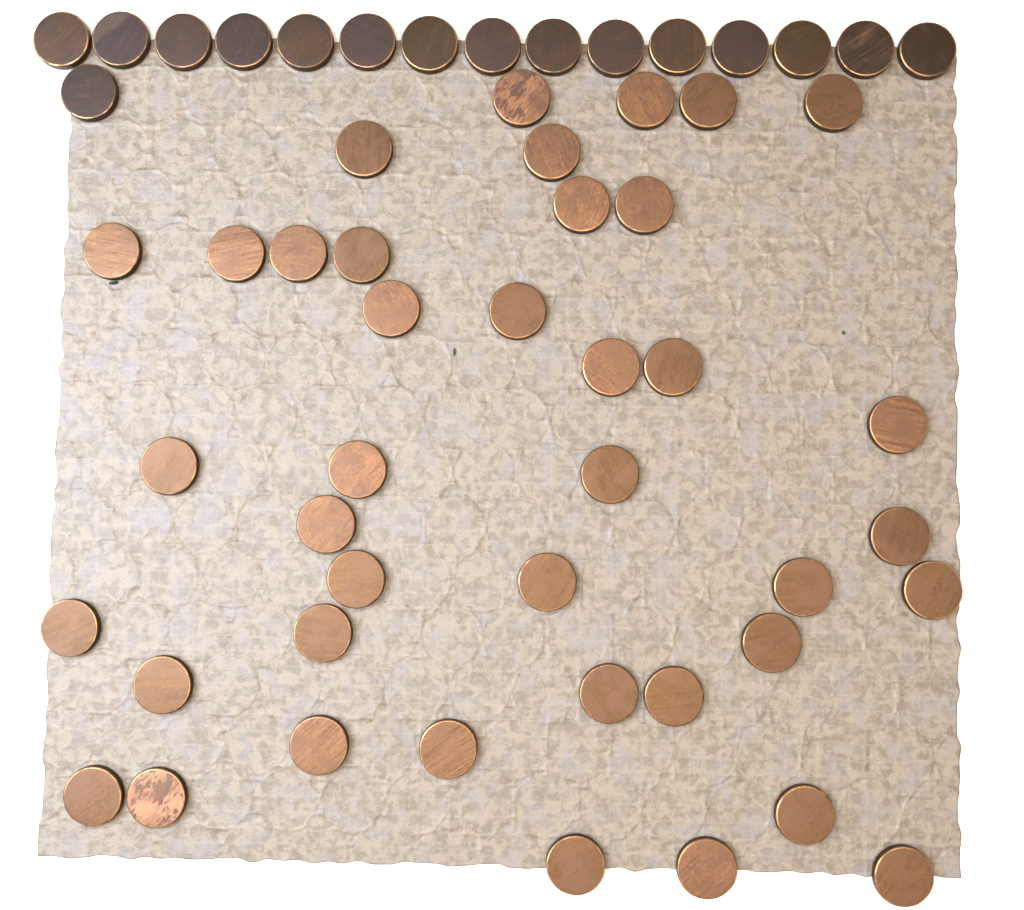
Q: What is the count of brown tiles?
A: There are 16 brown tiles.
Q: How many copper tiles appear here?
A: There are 40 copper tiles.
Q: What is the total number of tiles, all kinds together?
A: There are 56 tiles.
